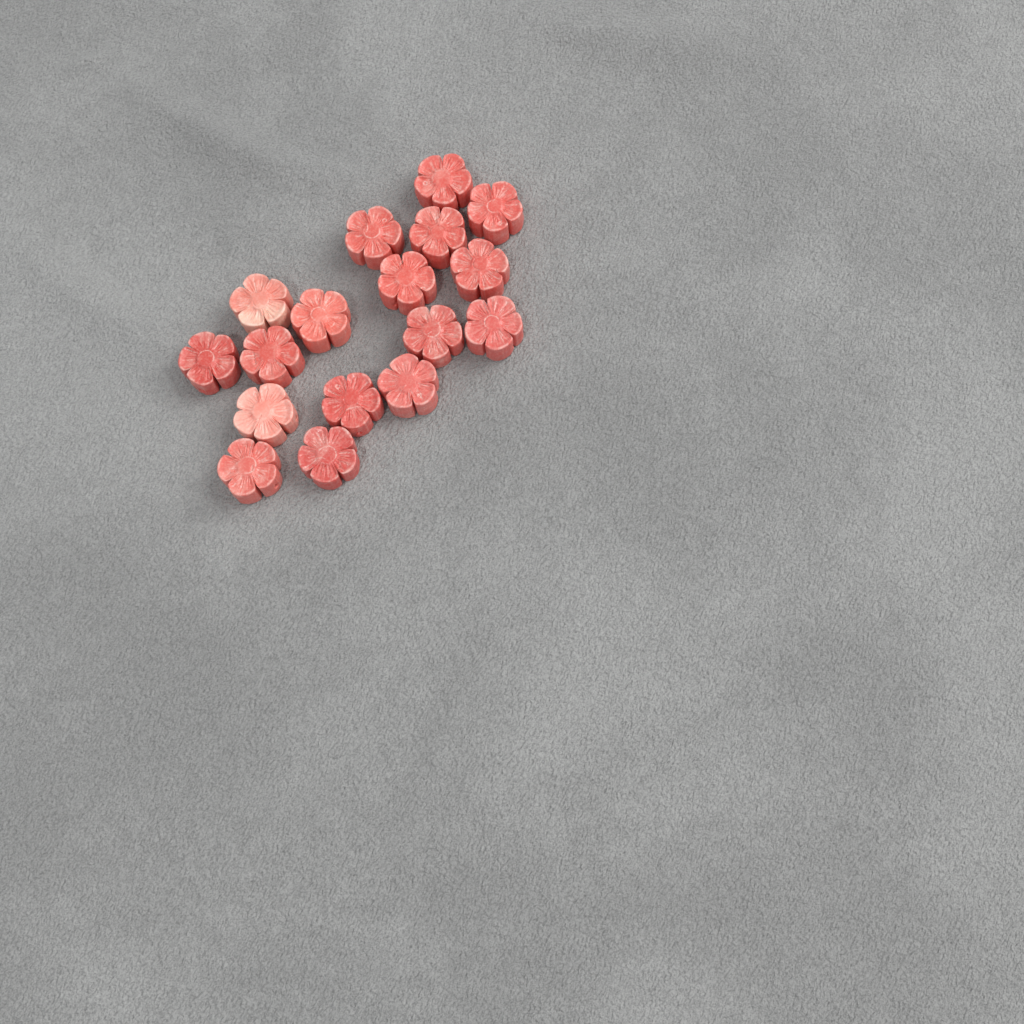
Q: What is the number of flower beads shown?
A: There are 17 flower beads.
